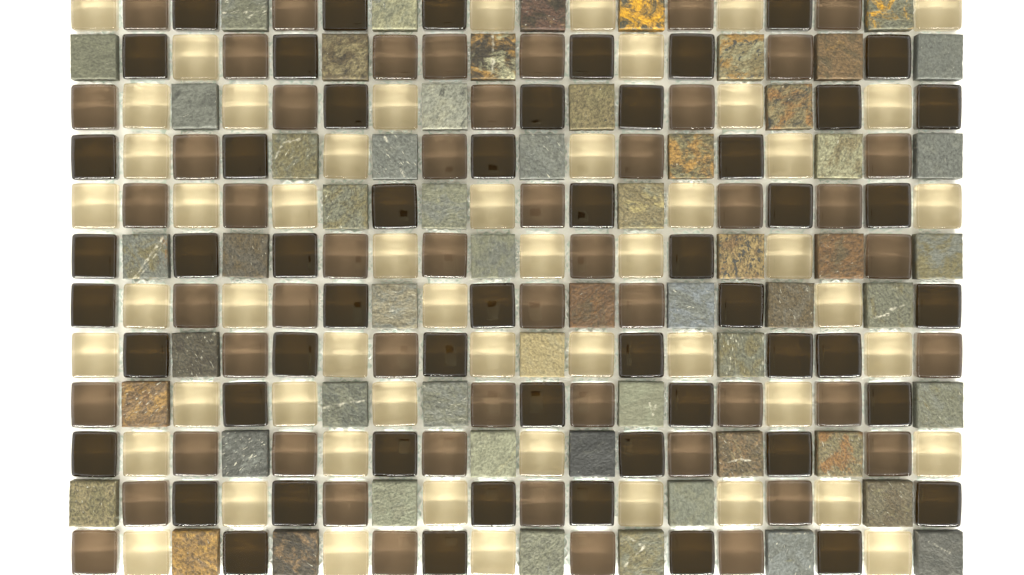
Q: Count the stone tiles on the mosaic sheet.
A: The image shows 58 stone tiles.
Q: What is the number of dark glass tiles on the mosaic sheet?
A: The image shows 54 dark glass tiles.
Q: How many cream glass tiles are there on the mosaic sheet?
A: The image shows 53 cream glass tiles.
